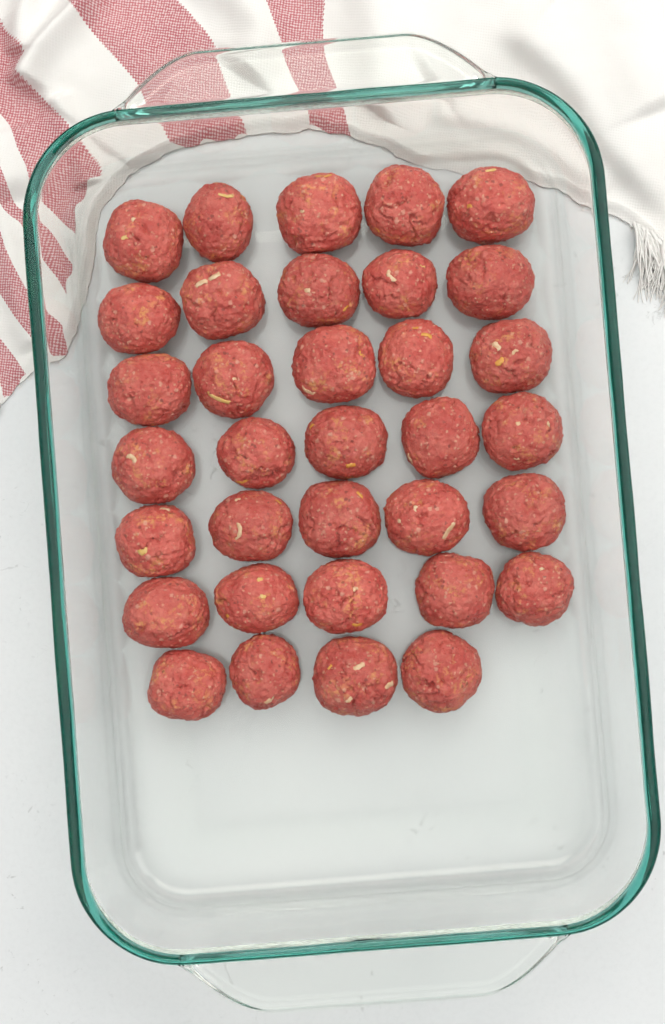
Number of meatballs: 34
